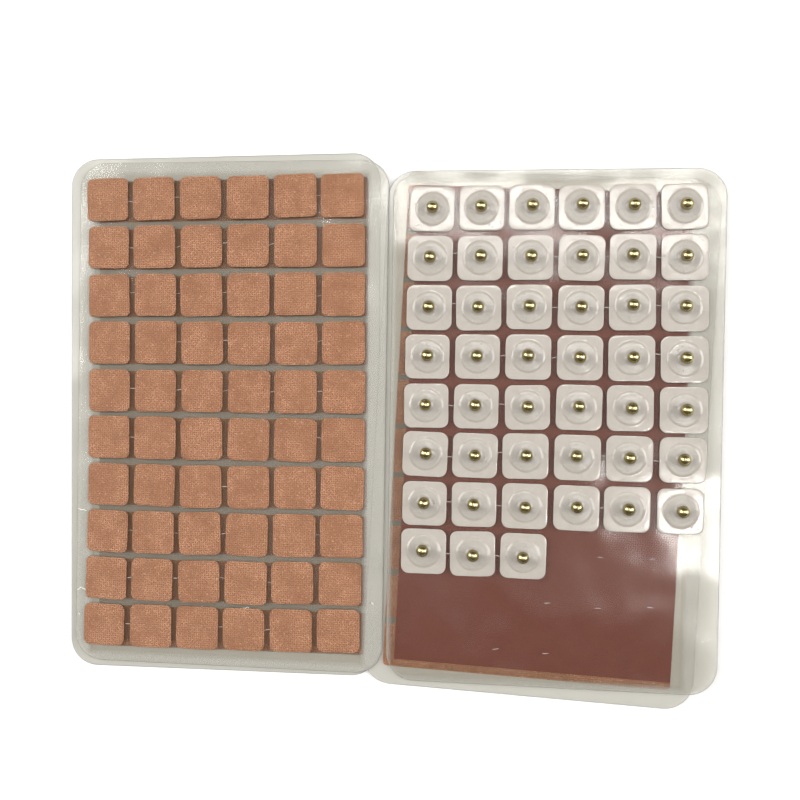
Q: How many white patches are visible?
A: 45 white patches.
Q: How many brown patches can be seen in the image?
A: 60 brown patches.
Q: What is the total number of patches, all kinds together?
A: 105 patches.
